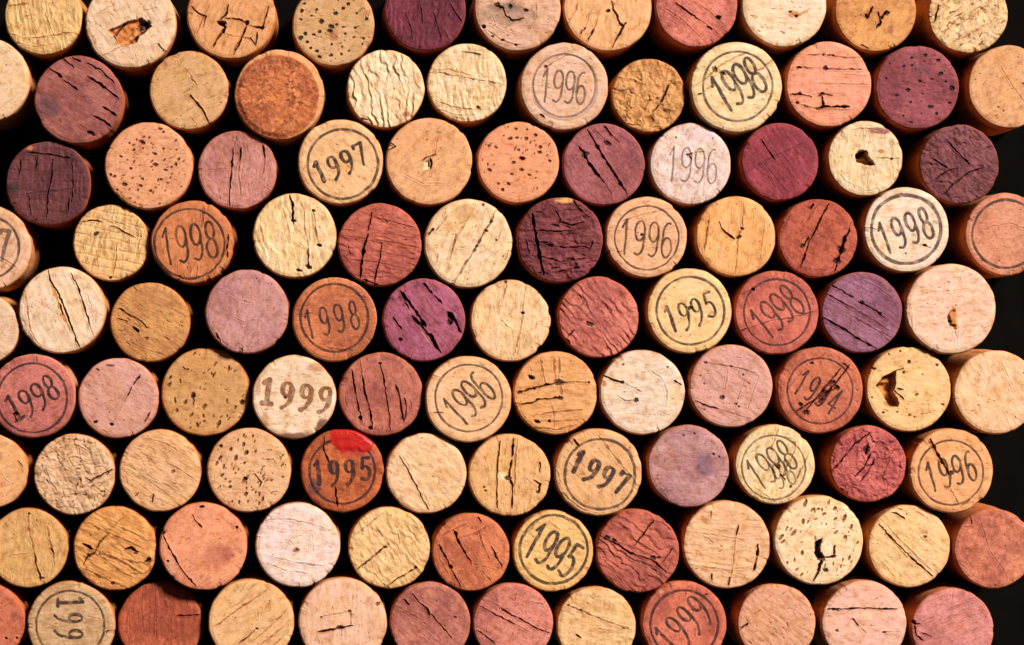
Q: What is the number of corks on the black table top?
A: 106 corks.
